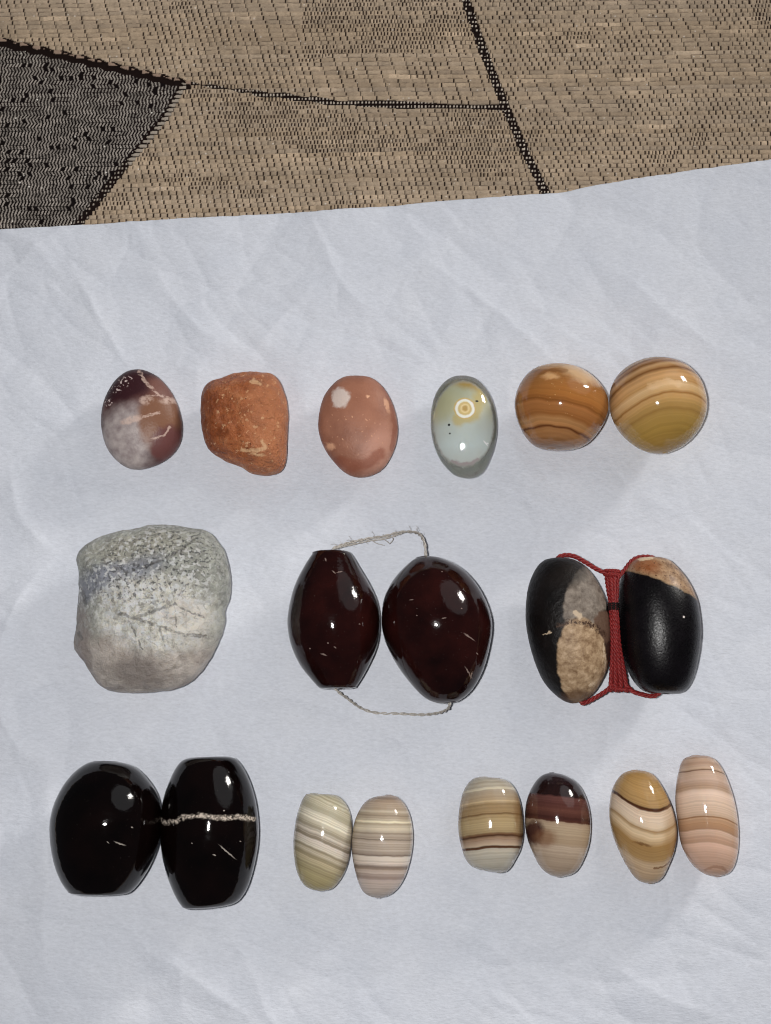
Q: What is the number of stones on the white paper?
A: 19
